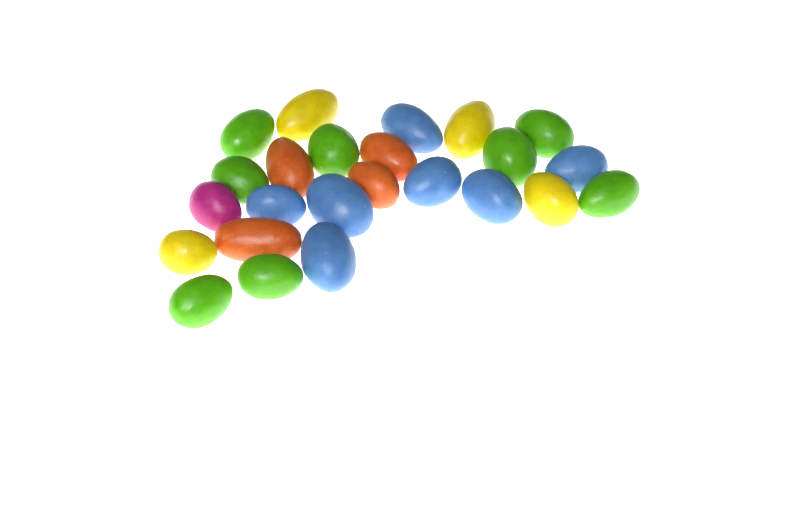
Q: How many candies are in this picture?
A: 24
